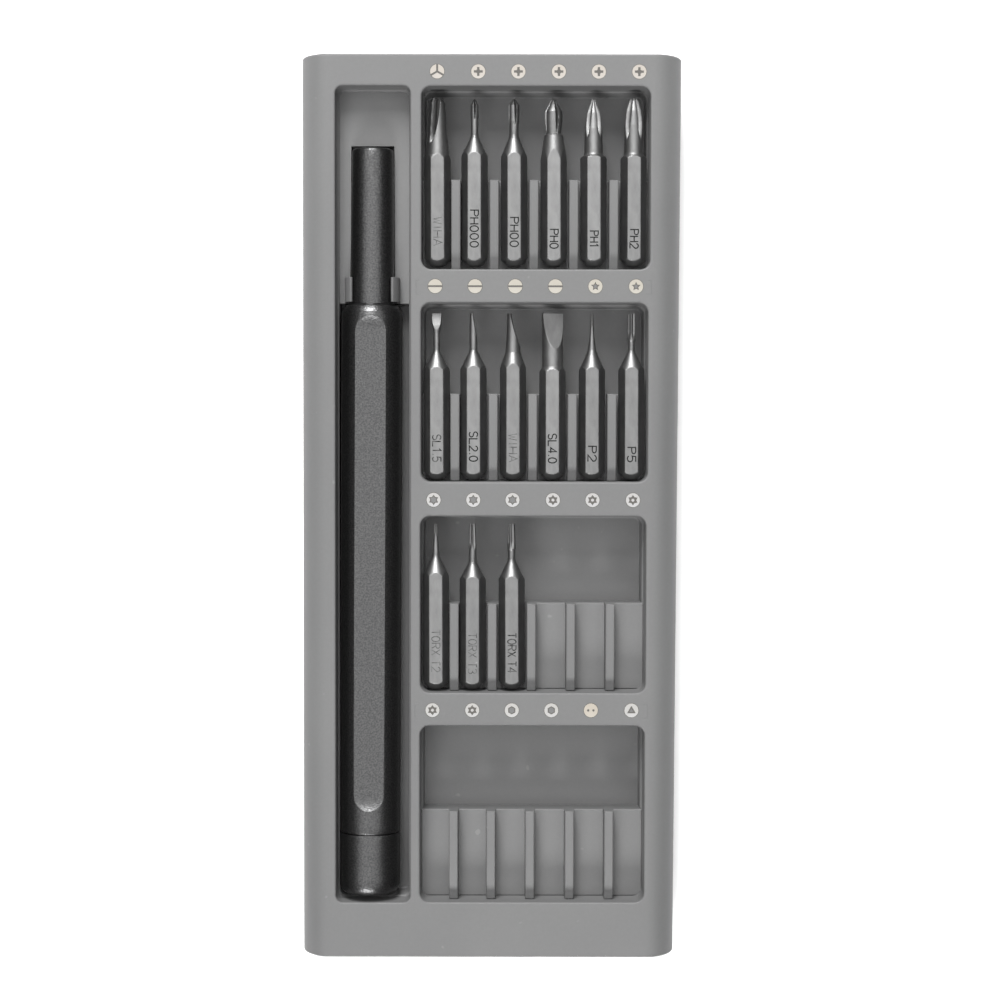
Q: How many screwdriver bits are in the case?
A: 15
